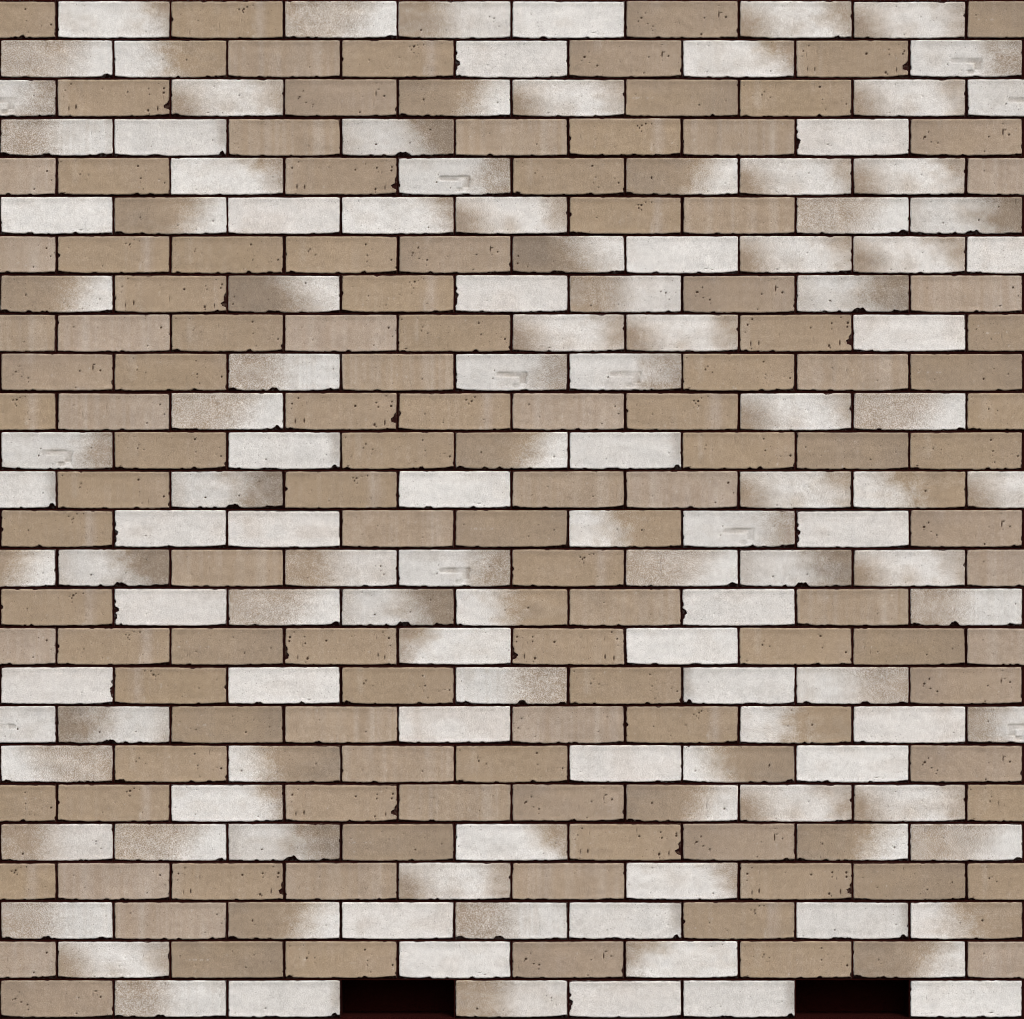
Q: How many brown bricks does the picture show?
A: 118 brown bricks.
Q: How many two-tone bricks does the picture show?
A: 92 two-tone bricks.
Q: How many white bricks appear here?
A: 35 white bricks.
